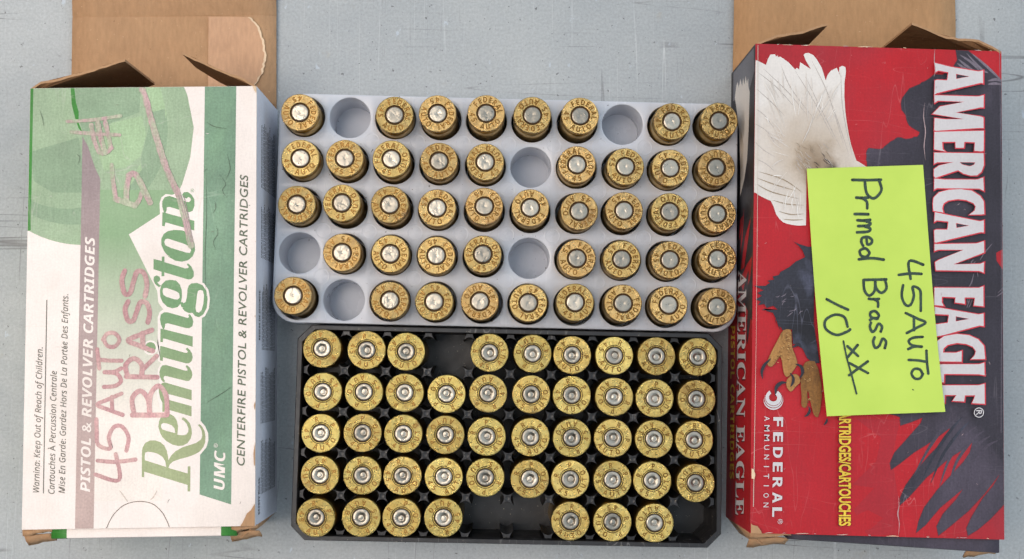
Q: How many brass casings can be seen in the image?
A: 90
